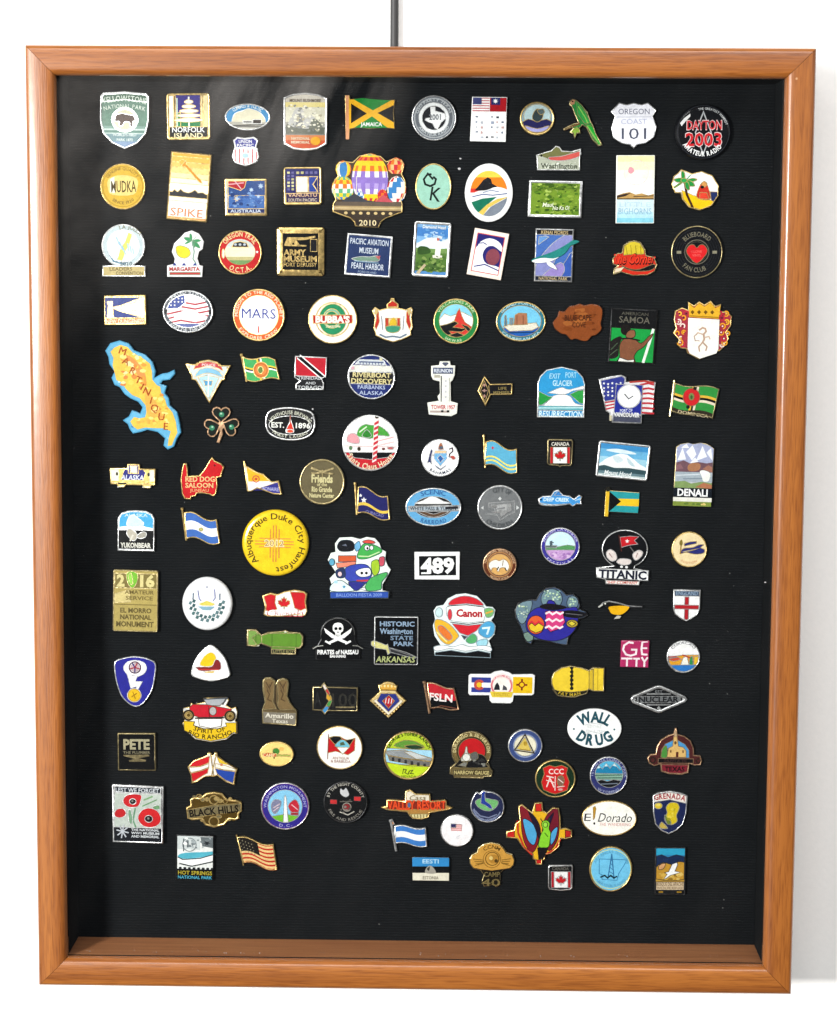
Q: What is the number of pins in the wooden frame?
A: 130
